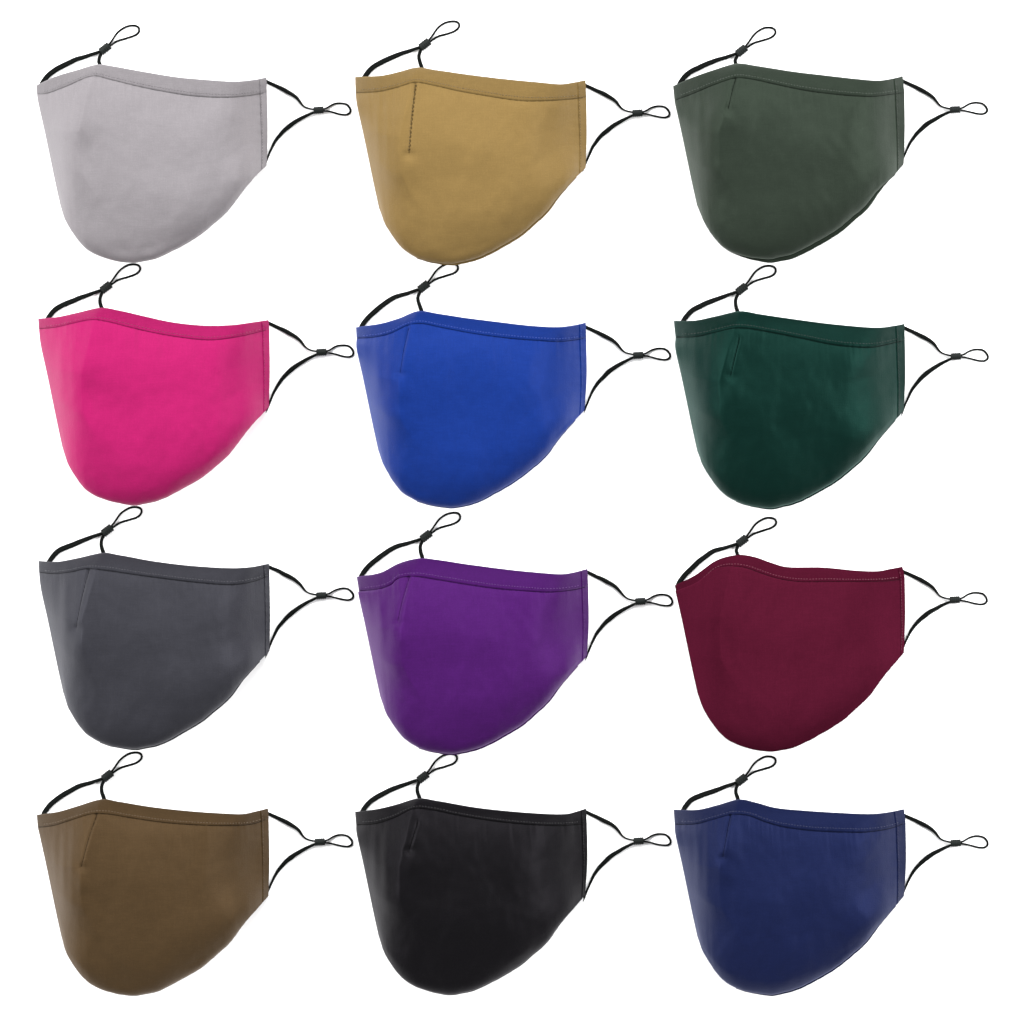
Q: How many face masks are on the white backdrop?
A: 12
